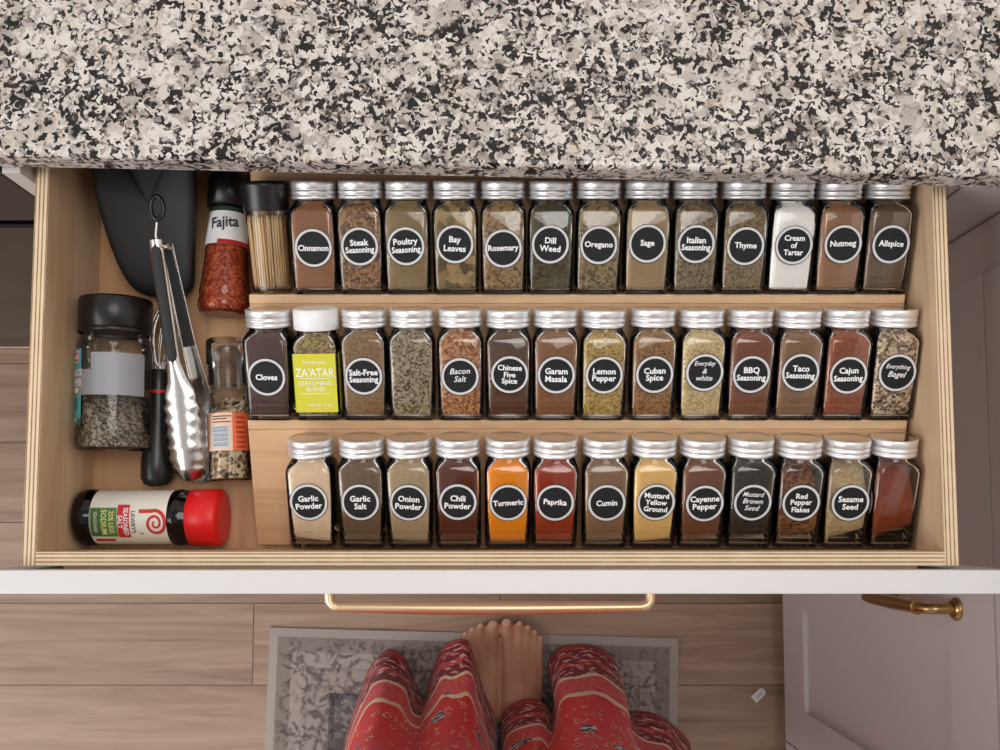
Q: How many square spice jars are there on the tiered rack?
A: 40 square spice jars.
